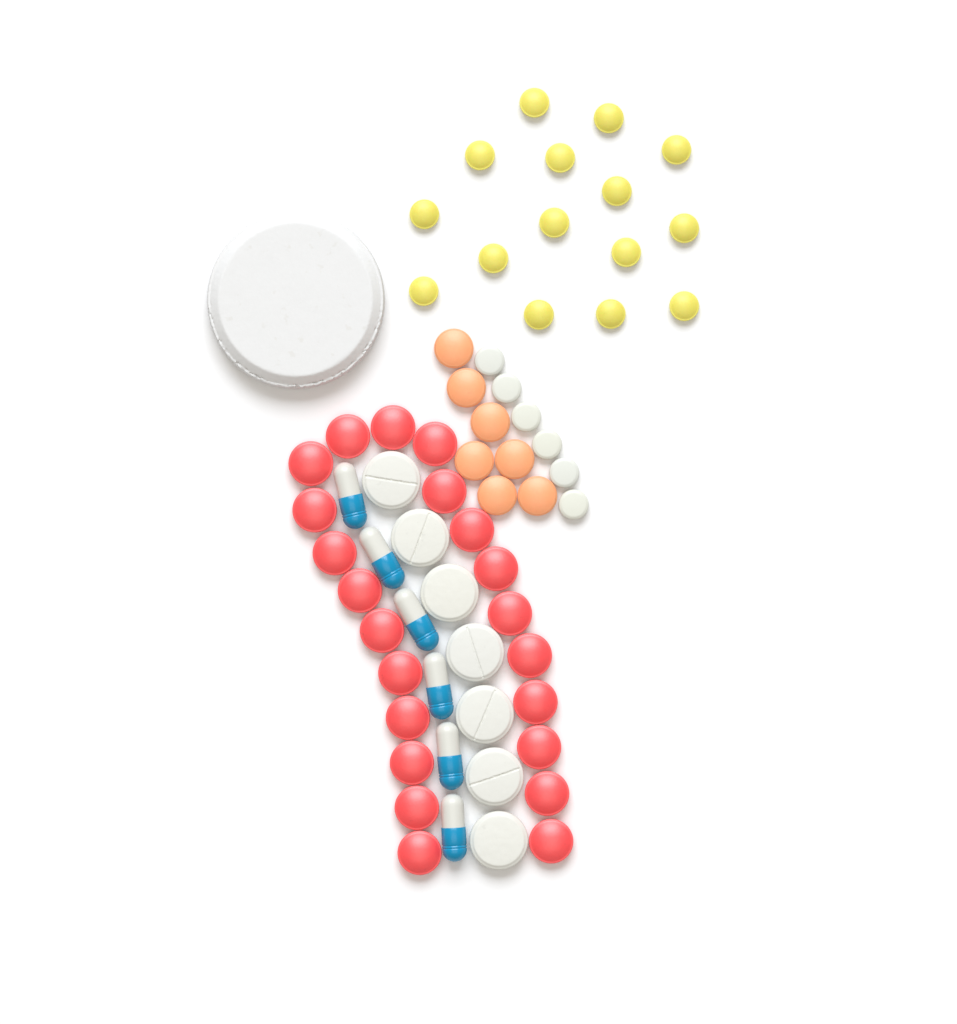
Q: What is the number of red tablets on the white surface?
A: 22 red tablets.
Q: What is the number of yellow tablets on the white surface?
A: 15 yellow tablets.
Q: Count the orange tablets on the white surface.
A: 7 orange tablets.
